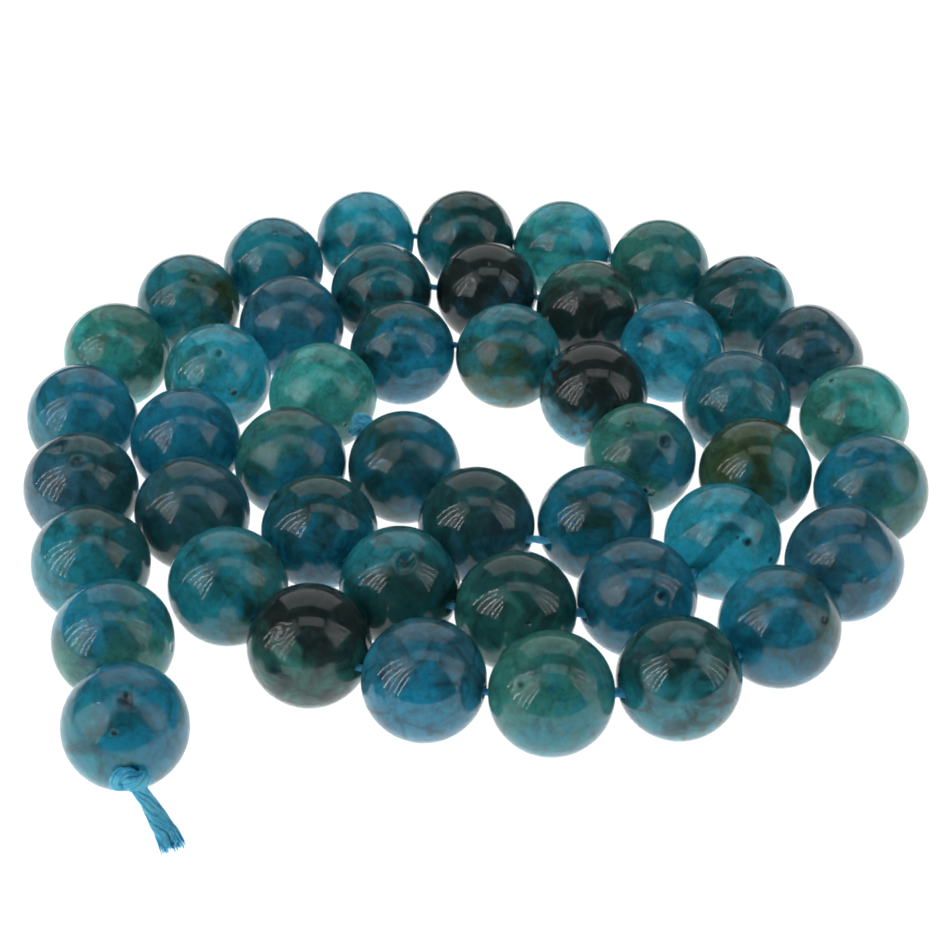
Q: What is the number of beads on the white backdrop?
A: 47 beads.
